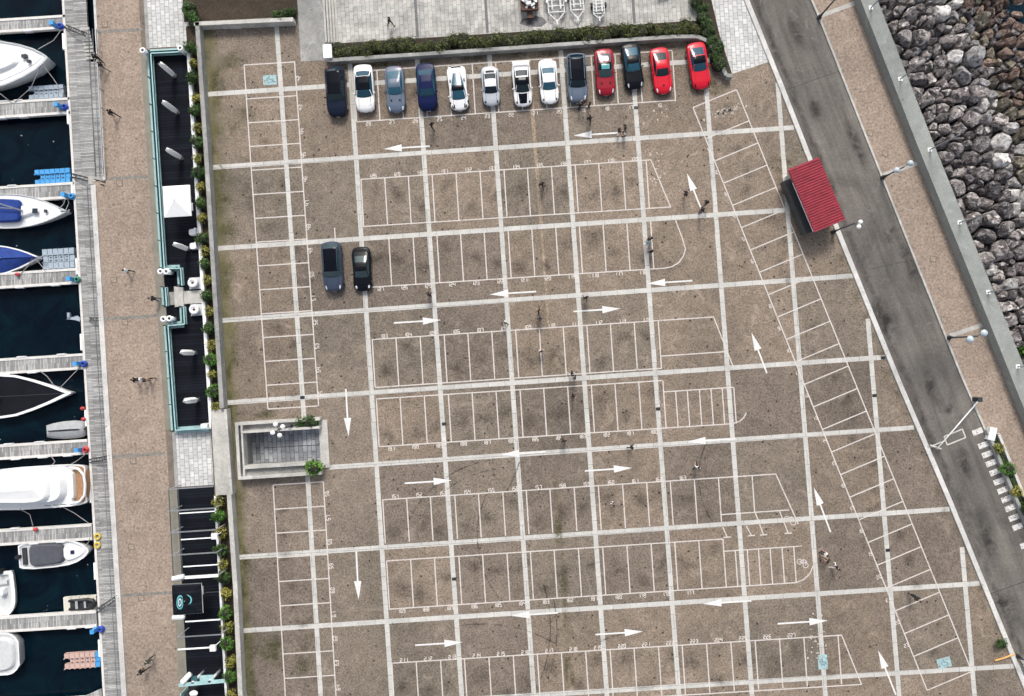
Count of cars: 15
